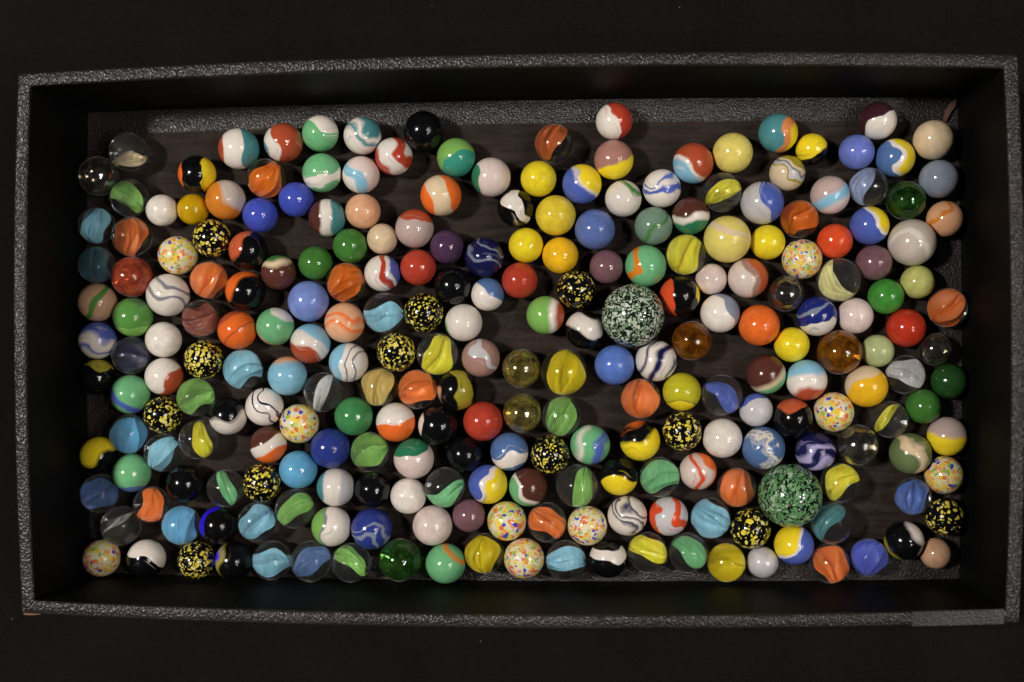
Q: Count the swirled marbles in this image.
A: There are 101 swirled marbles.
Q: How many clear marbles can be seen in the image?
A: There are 71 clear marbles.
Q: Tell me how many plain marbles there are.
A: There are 52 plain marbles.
